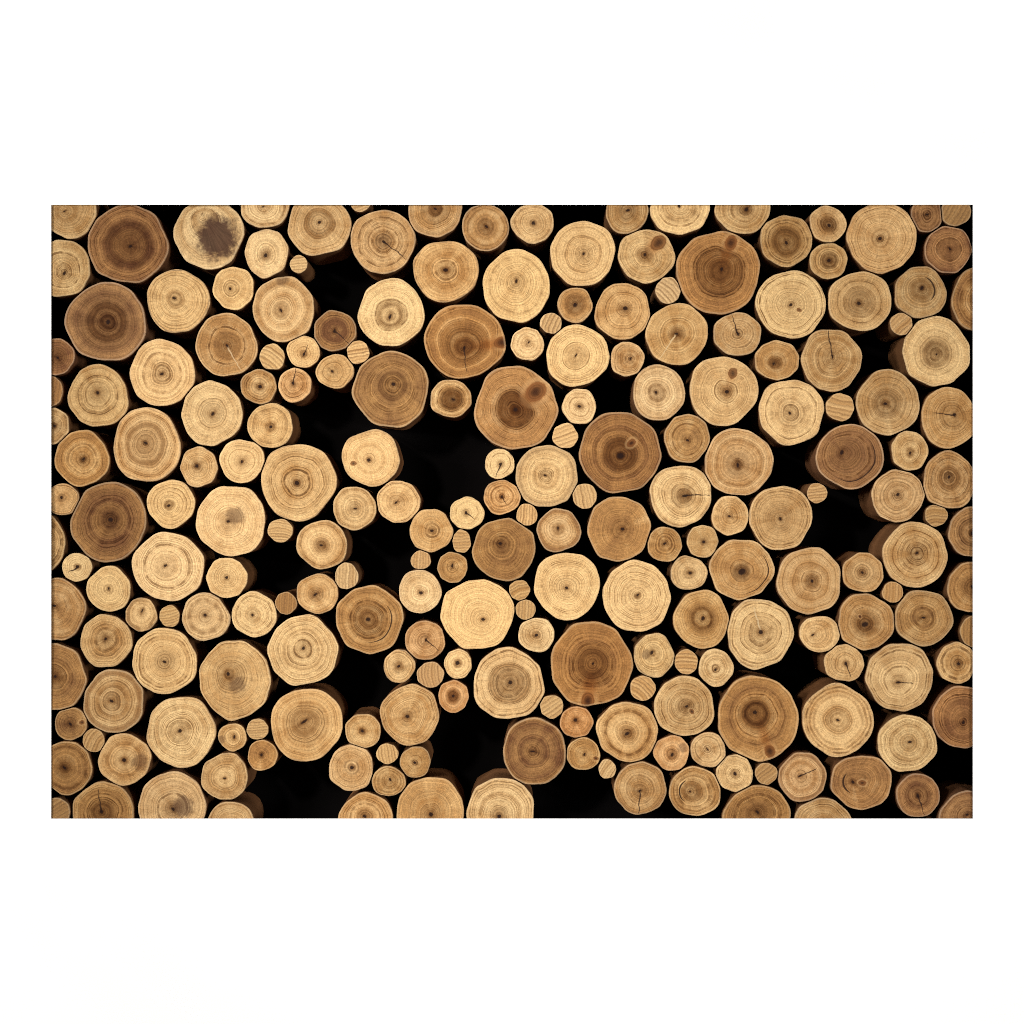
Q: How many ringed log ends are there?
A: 184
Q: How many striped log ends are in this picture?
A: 35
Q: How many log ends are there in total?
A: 219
